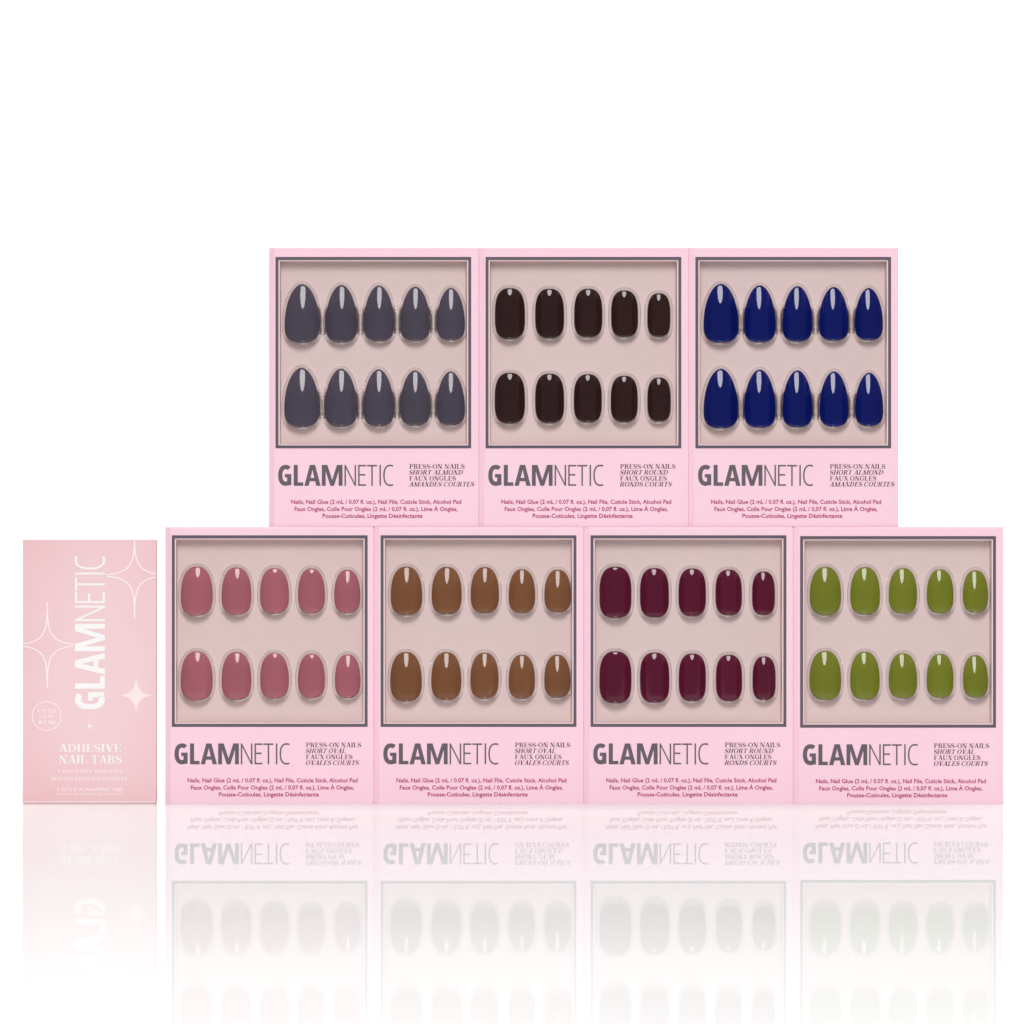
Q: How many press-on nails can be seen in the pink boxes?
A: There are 70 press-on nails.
